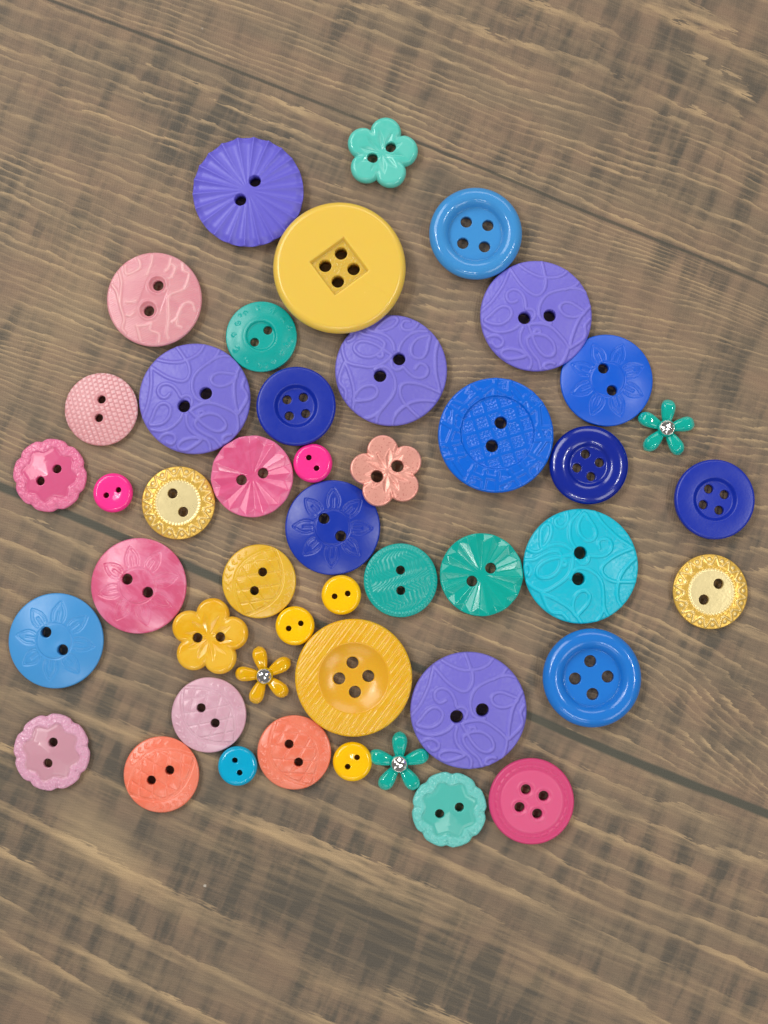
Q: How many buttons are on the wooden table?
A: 43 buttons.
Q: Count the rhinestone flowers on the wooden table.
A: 3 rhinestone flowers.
